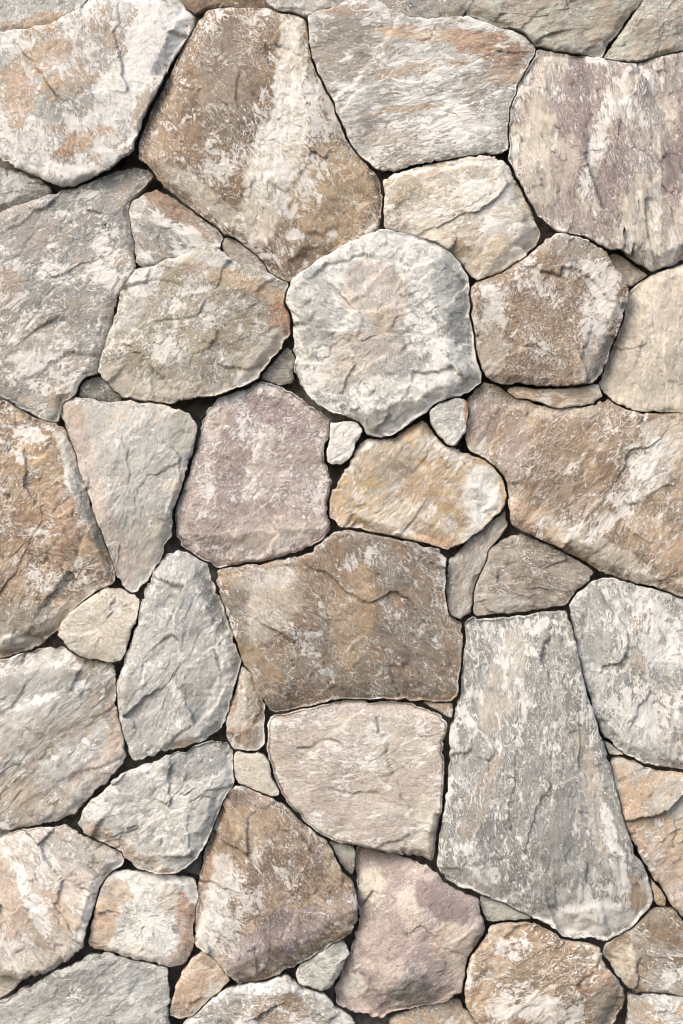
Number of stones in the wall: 62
